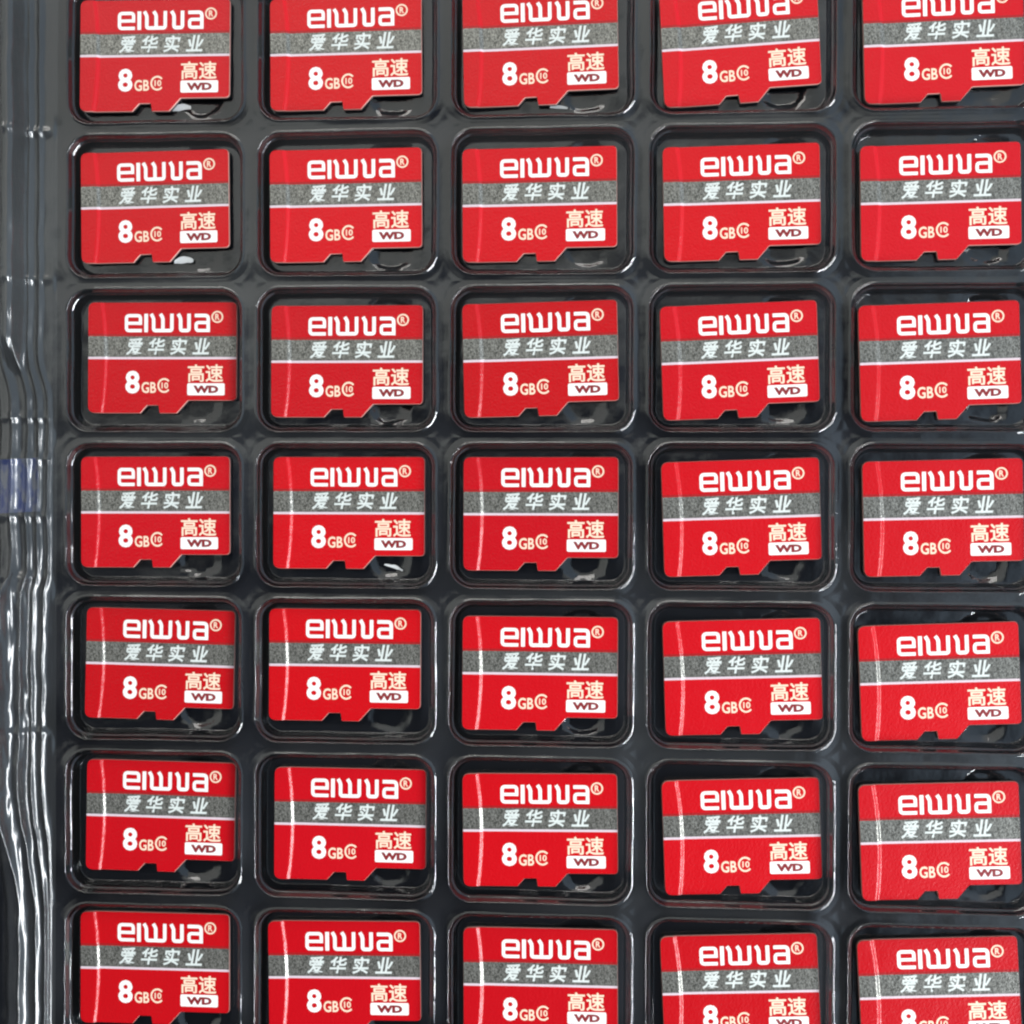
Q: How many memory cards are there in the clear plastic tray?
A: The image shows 35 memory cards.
